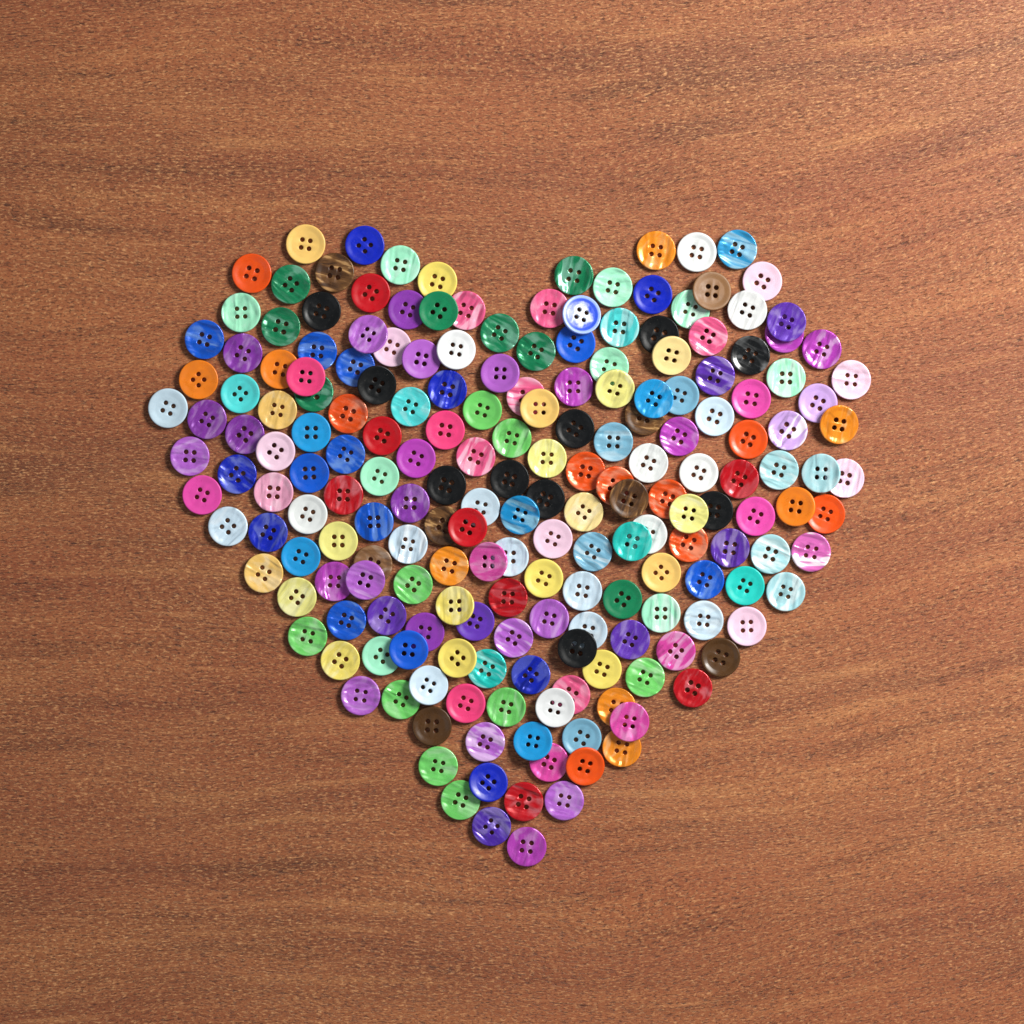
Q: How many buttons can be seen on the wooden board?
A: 200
